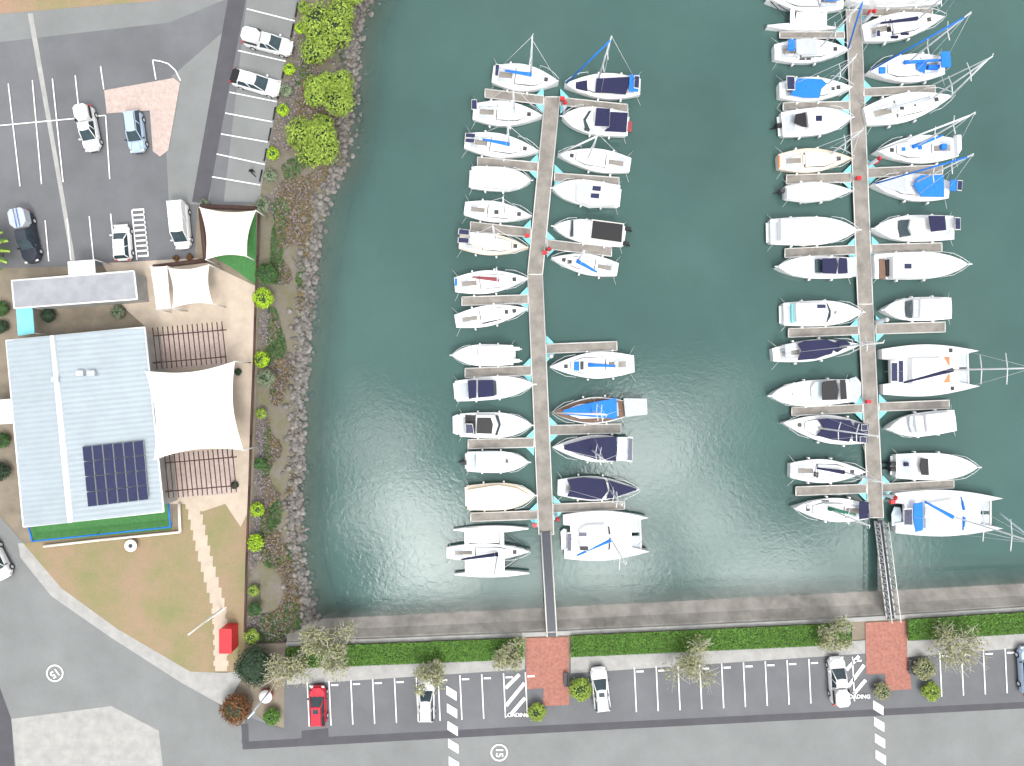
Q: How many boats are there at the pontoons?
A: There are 52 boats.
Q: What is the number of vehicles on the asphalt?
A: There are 13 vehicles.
